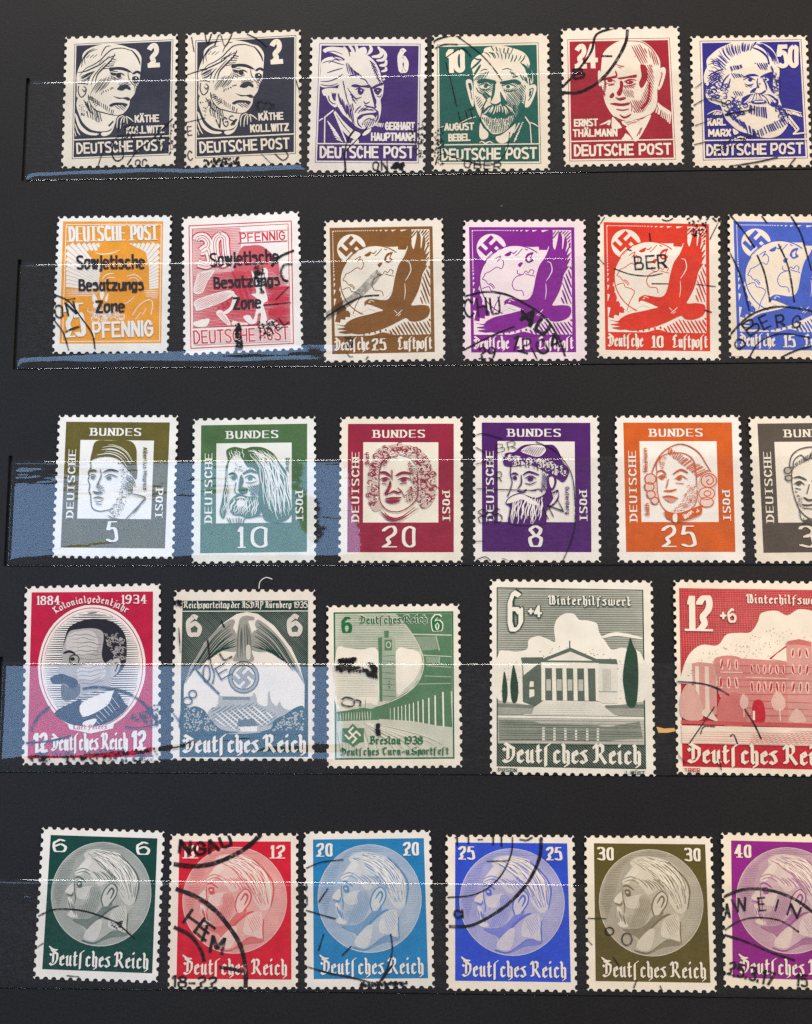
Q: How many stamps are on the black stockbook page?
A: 29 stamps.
